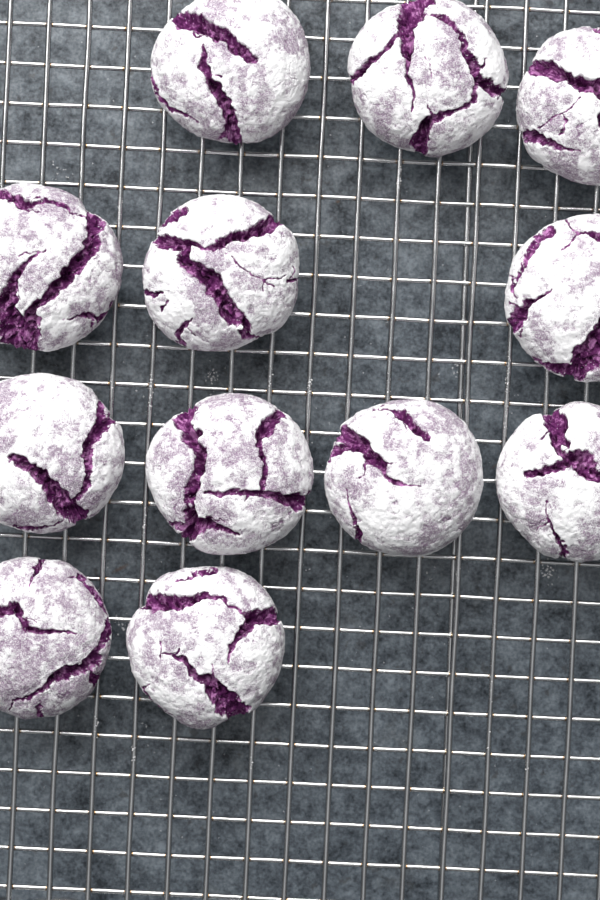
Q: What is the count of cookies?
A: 12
